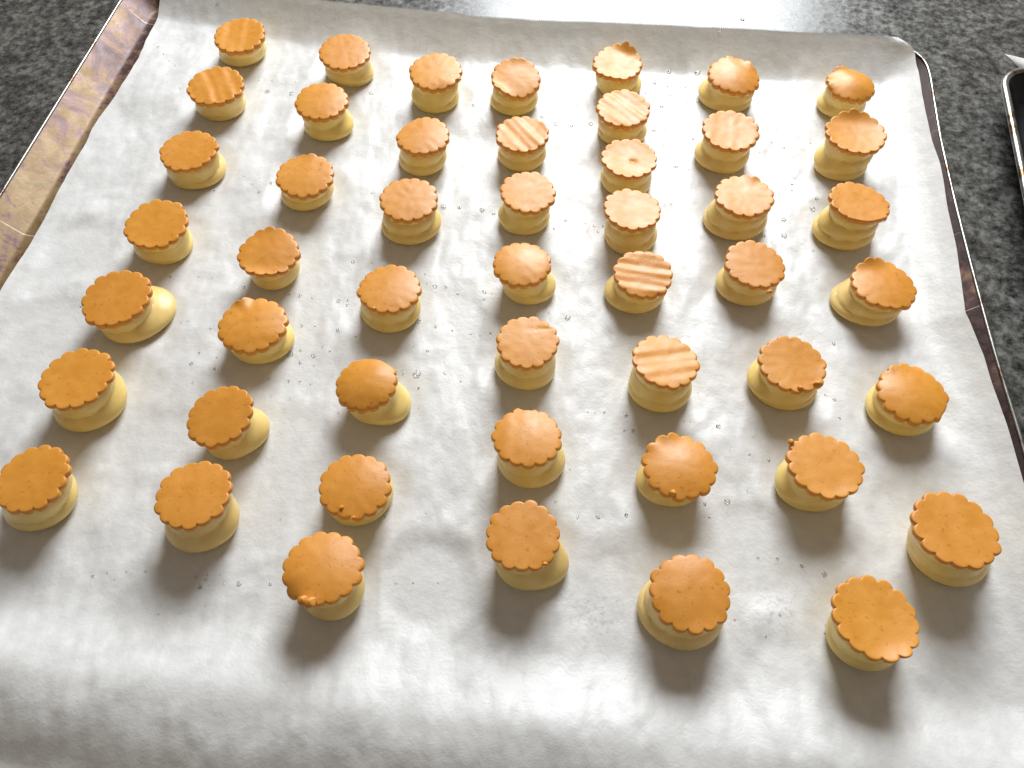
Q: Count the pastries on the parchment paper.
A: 49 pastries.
